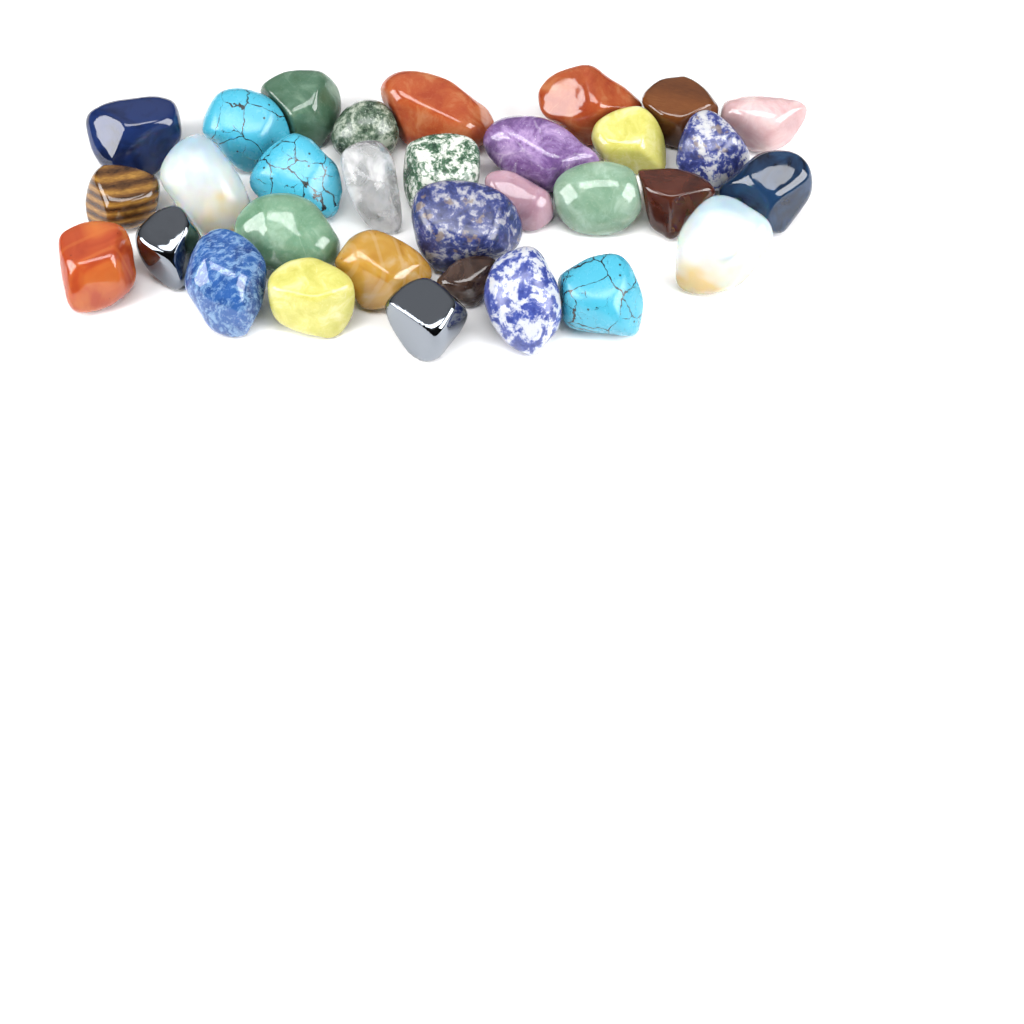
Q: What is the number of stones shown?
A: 32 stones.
